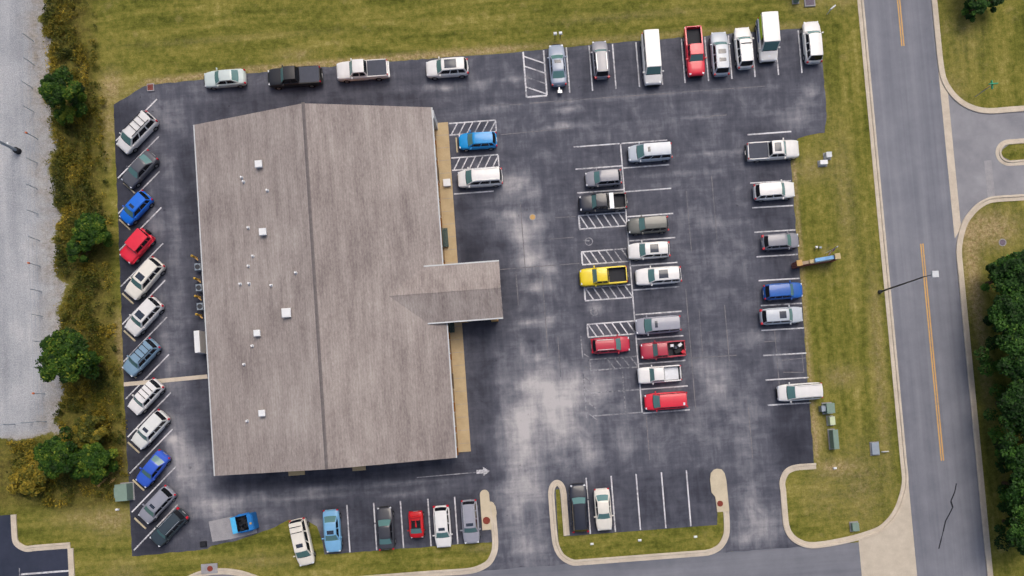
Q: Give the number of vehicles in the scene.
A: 52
